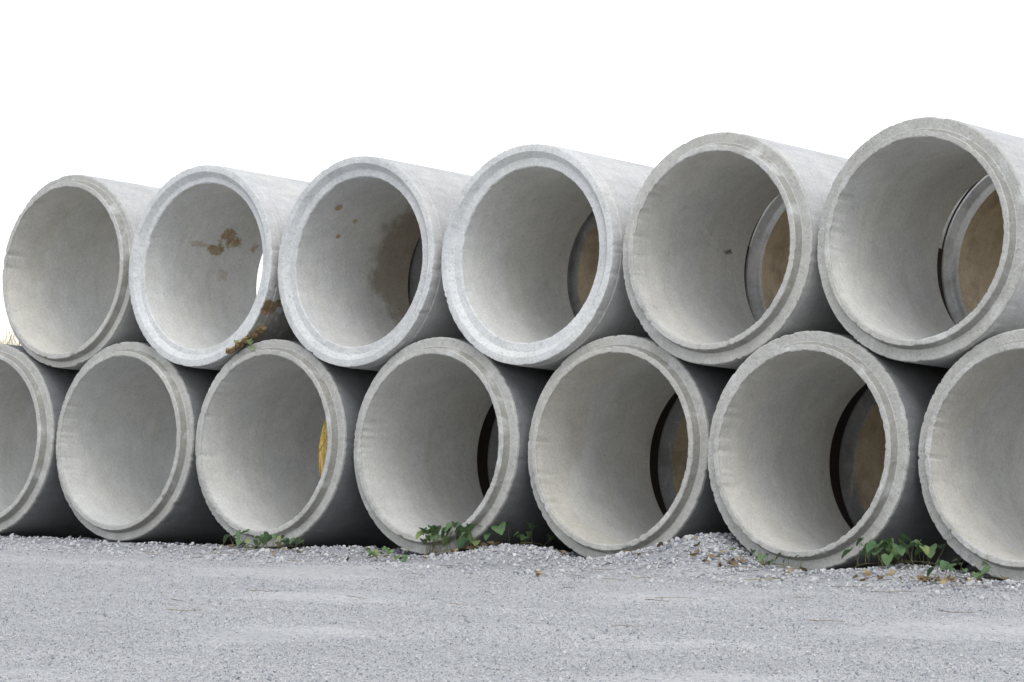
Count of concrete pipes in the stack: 13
